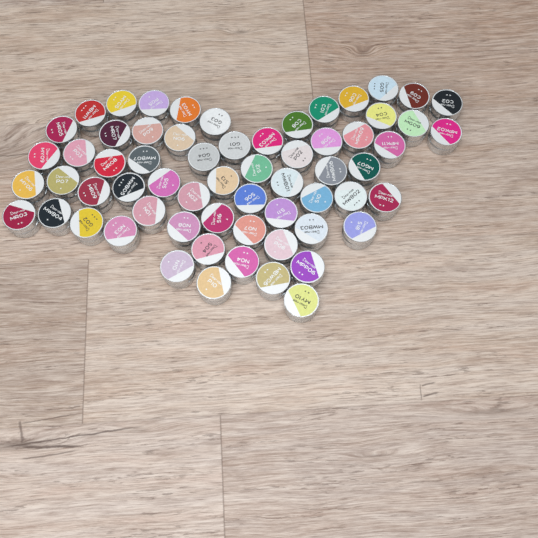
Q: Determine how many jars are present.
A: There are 63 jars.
